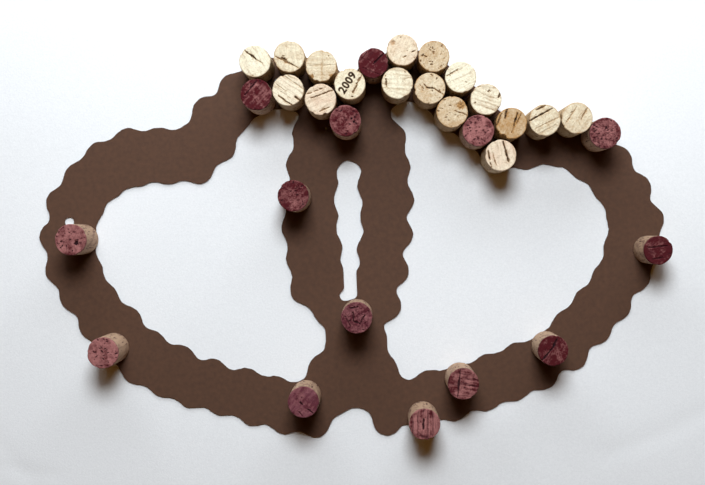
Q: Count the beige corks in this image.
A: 17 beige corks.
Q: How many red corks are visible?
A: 14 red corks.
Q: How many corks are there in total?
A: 31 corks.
